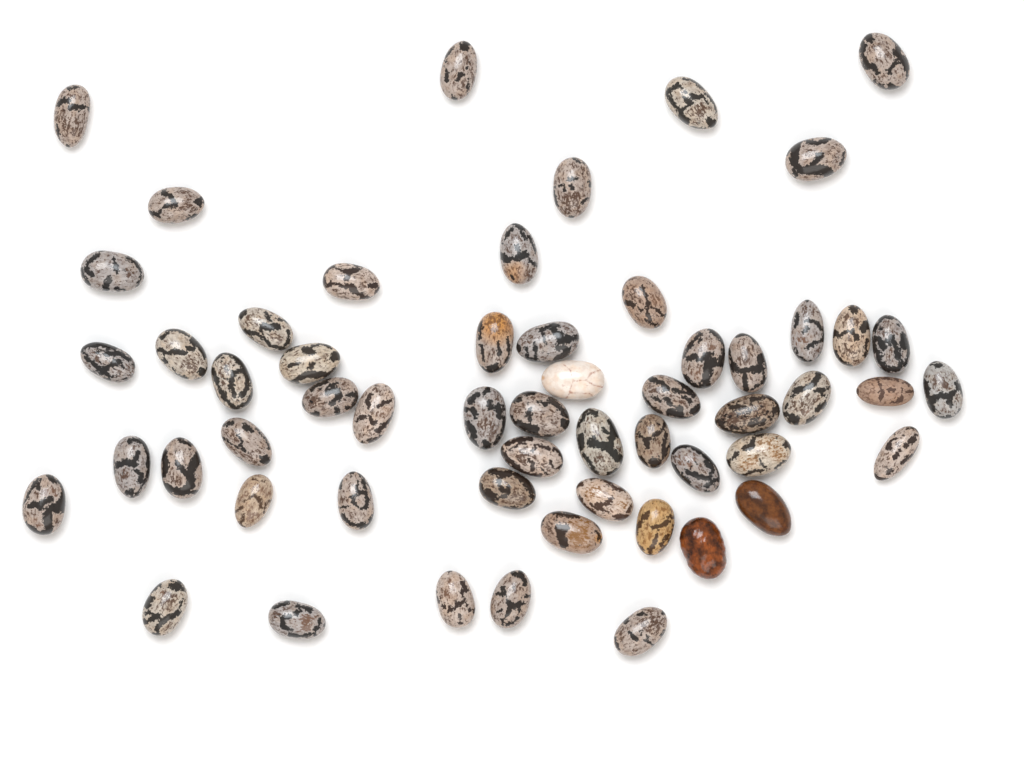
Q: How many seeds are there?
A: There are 56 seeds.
